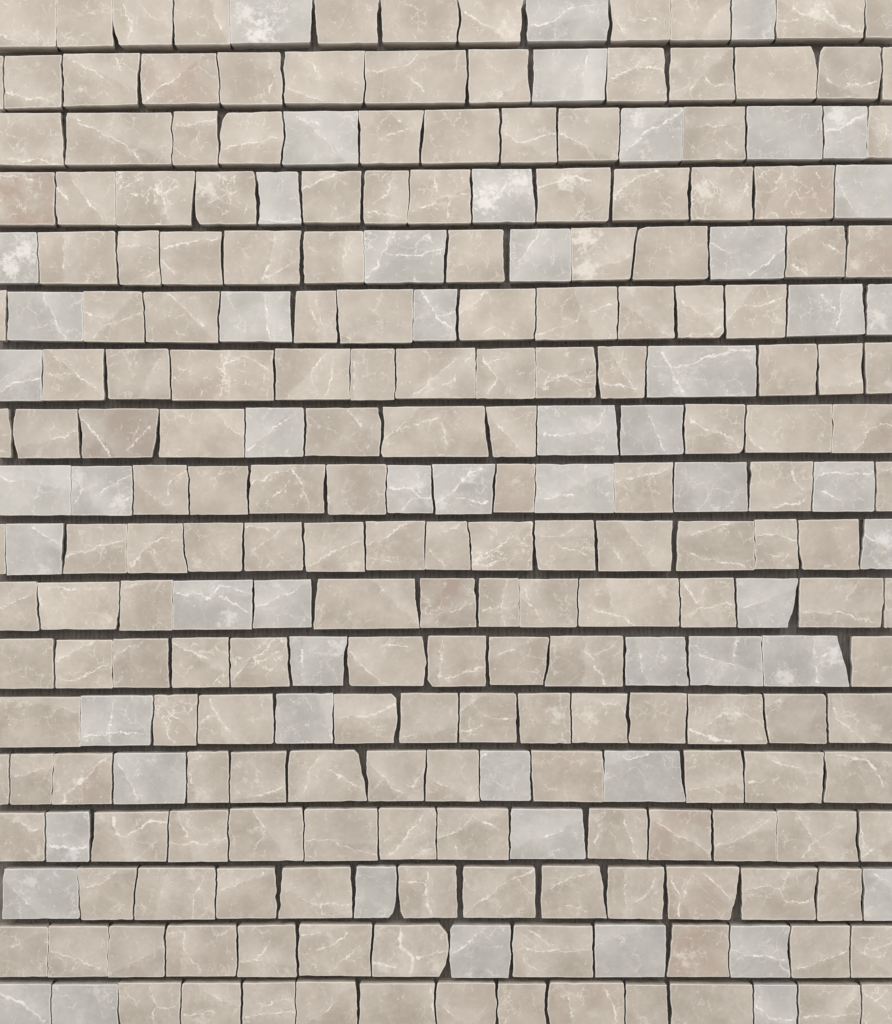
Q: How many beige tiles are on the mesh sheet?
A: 200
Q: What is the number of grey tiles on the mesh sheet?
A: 57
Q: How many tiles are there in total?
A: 257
